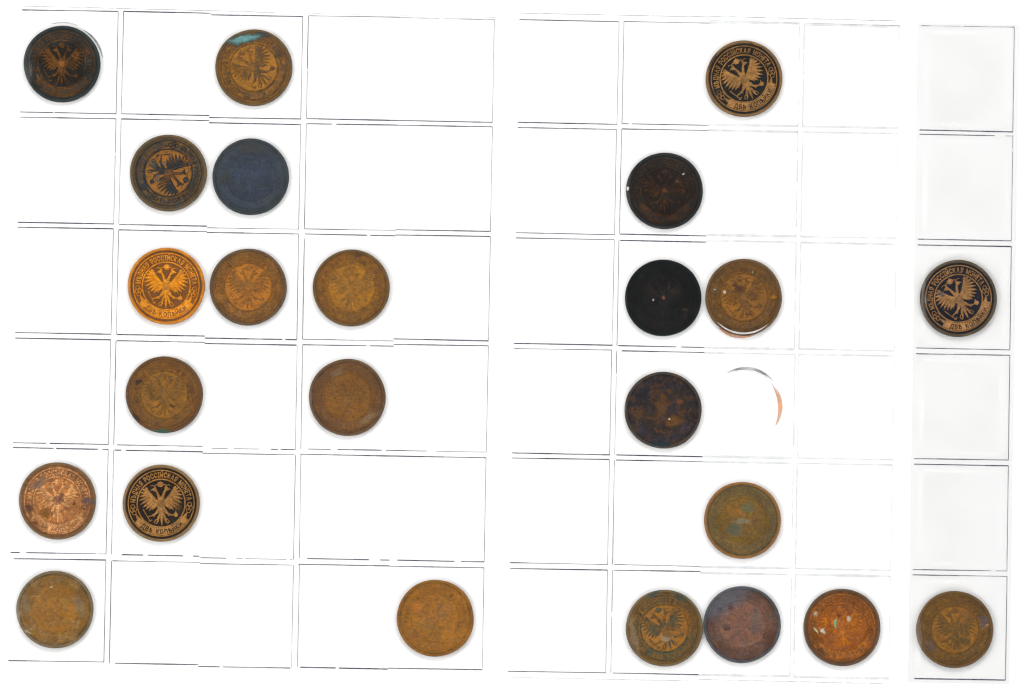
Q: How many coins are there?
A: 24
